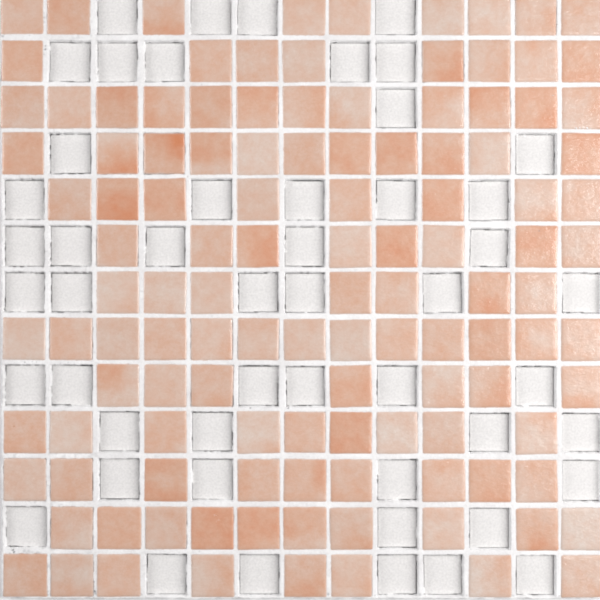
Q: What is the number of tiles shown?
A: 119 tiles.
